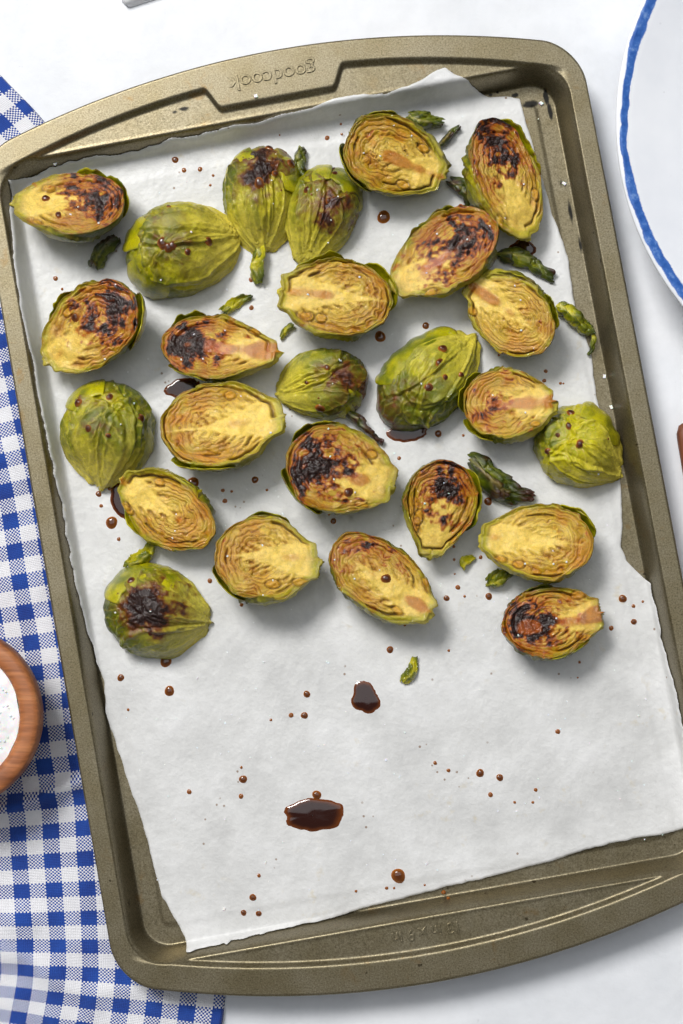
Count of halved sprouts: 25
